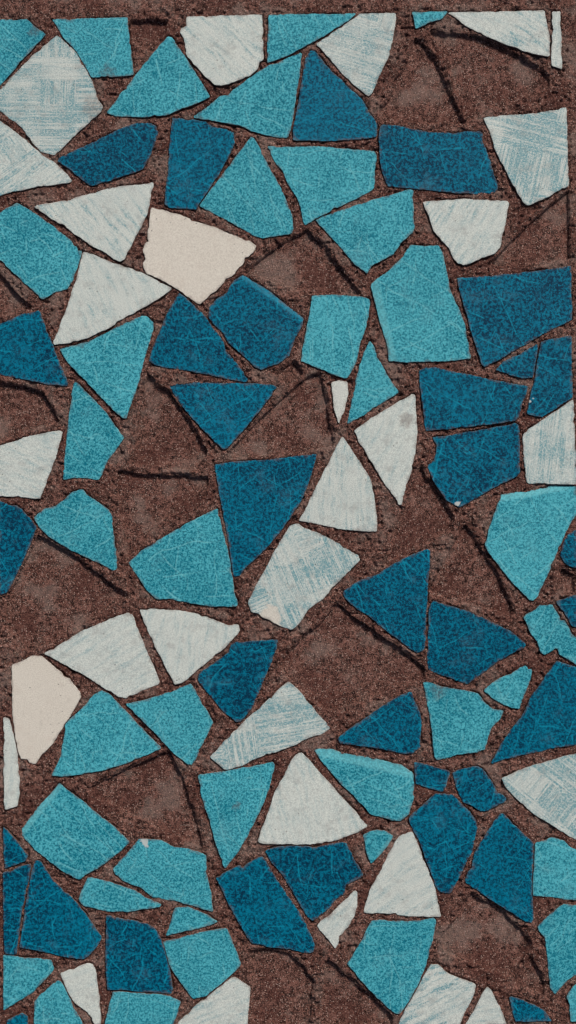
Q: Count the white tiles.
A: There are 30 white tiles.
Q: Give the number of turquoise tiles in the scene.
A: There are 38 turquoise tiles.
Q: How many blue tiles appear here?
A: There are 34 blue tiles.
